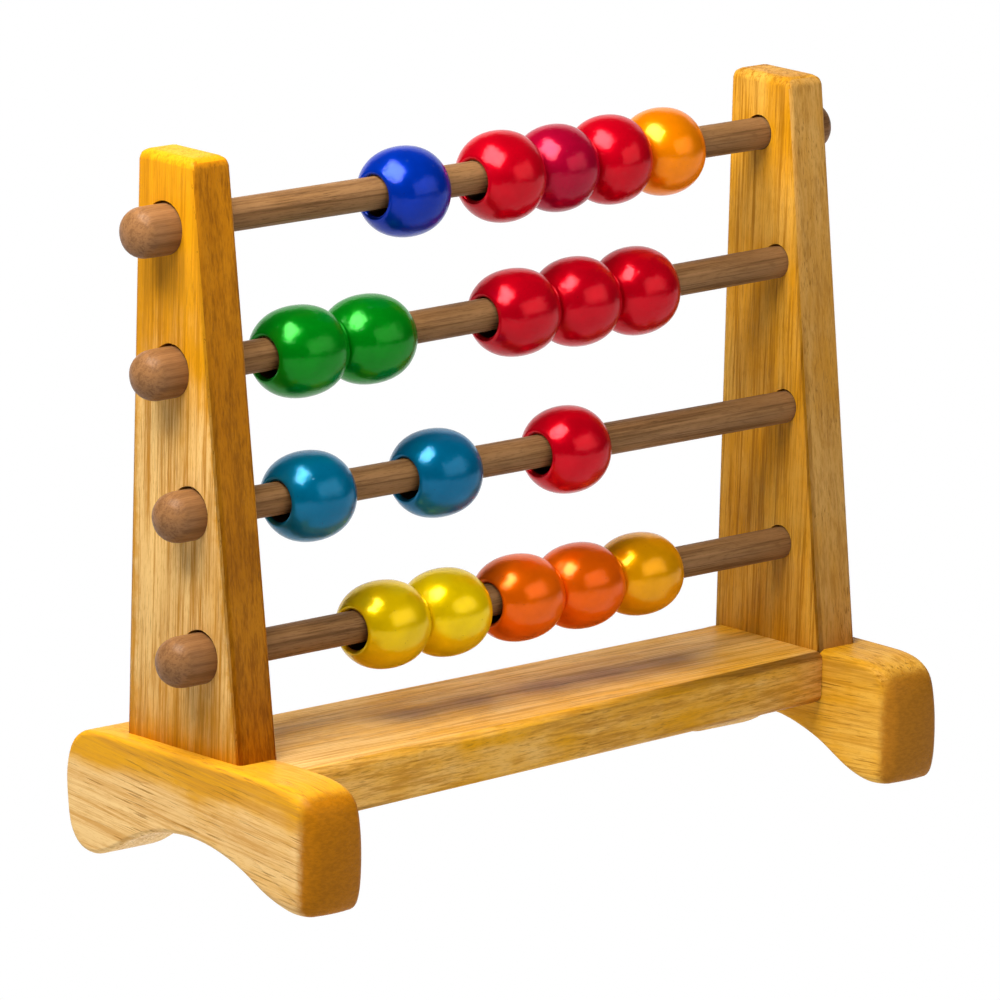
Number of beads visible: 18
